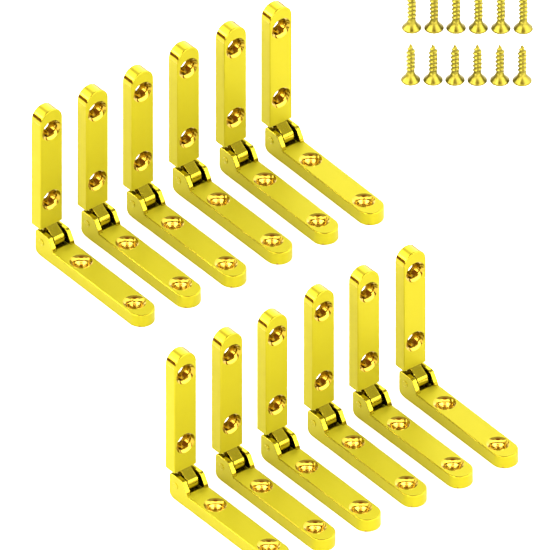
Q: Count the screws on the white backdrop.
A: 12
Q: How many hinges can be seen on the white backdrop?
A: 12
